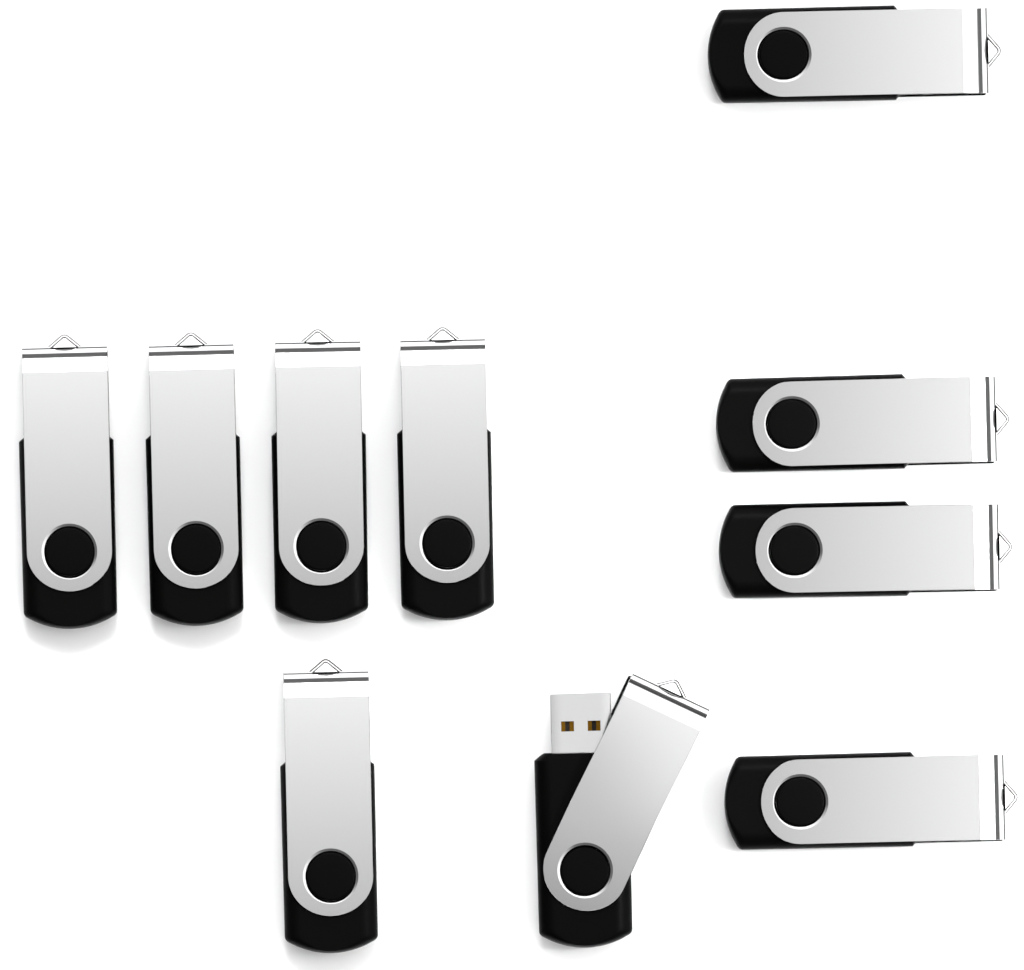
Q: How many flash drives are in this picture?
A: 10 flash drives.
